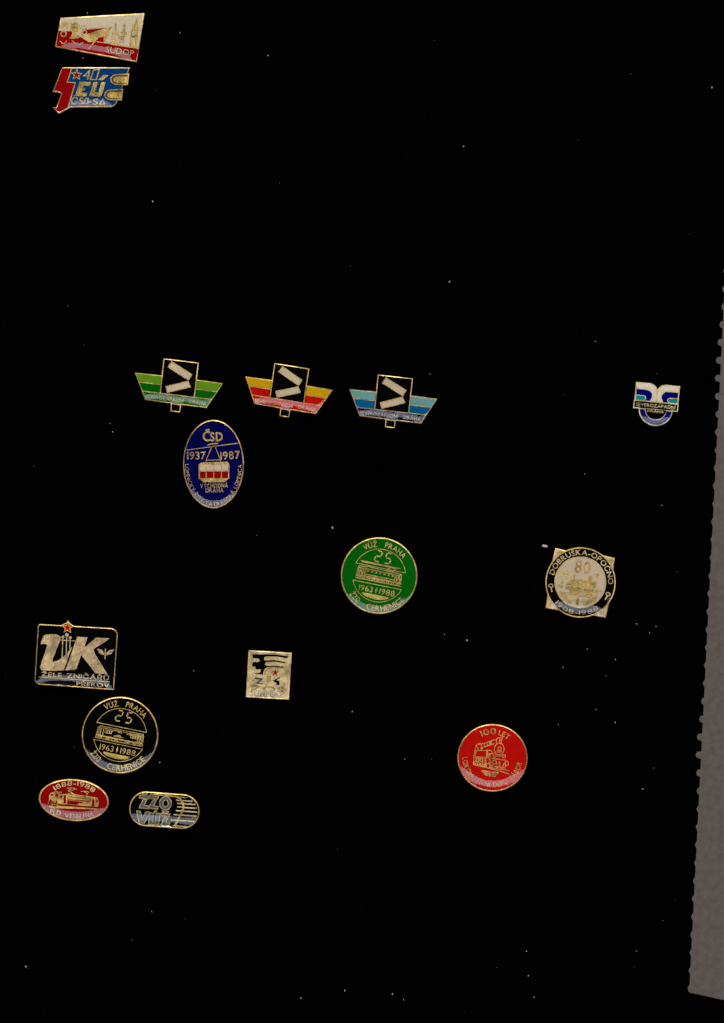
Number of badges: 15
